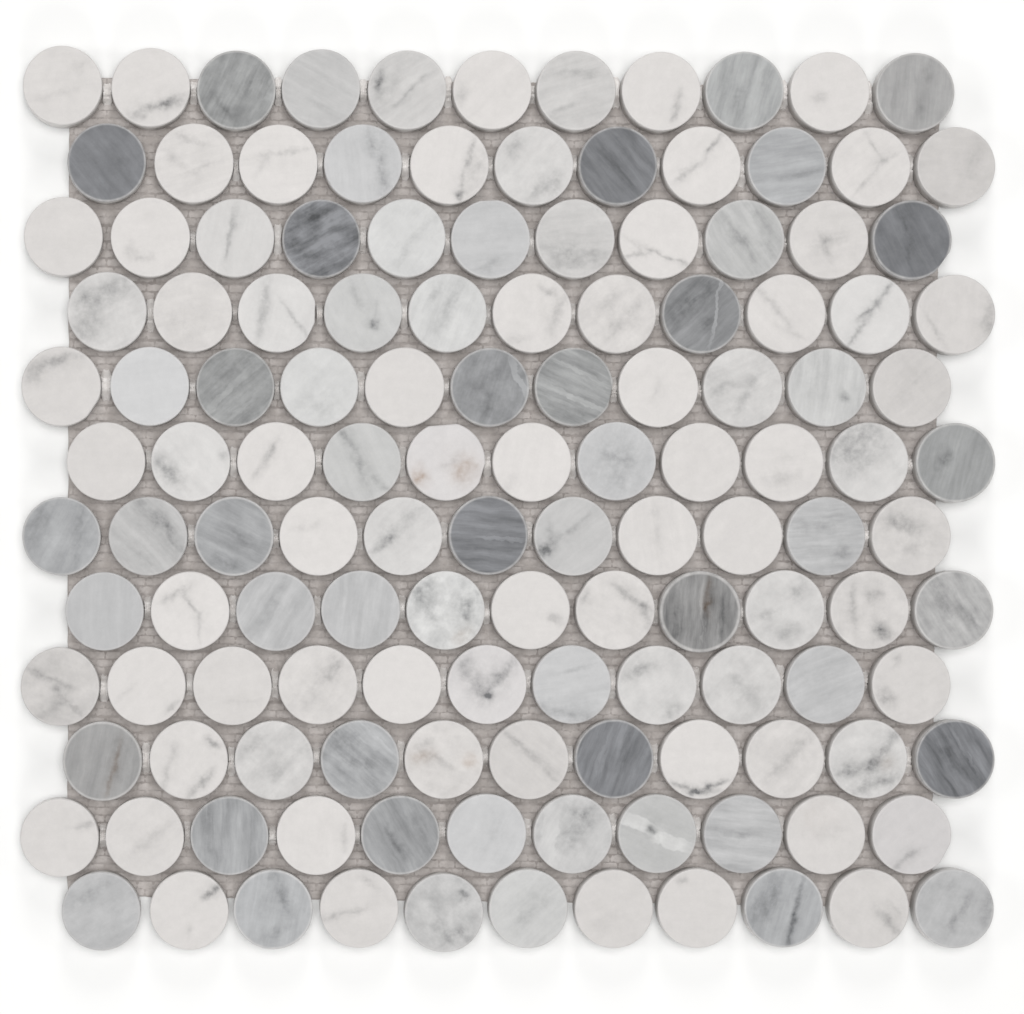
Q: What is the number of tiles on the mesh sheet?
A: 132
